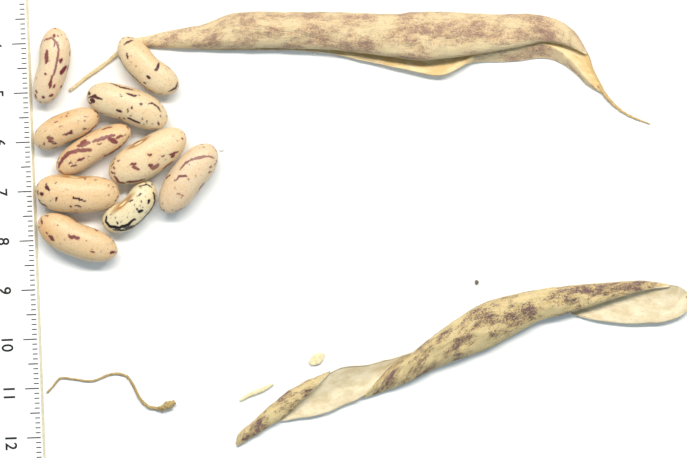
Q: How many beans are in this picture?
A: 10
